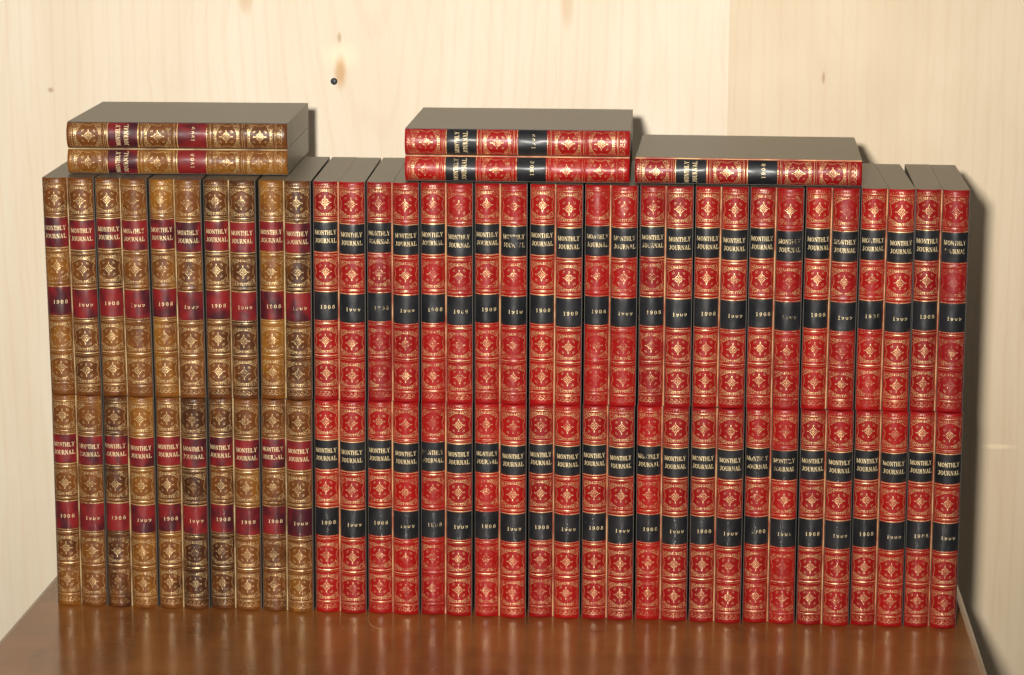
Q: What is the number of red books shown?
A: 51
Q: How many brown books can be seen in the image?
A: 22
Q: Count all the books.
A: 73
